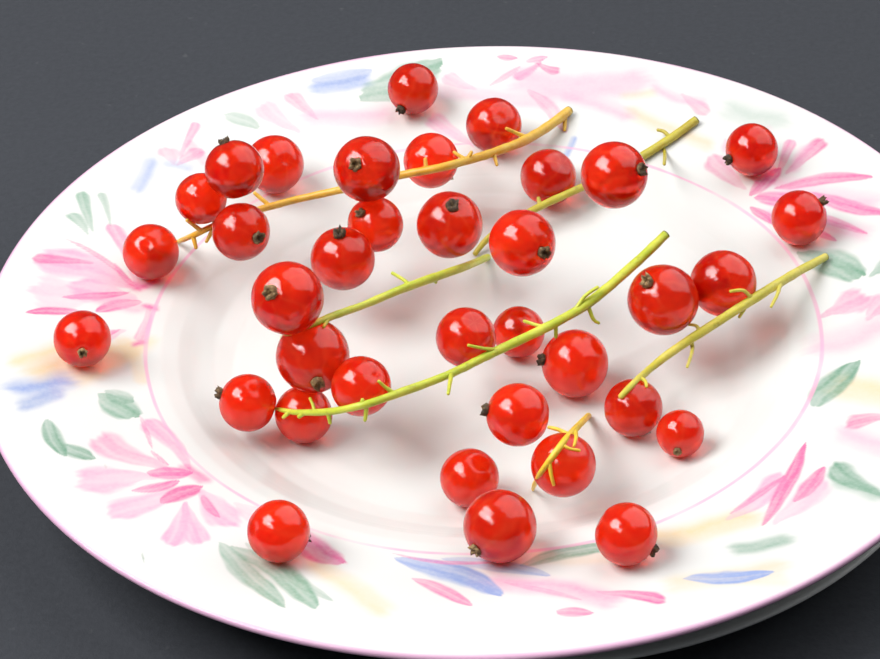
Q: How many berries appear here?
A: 36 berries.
